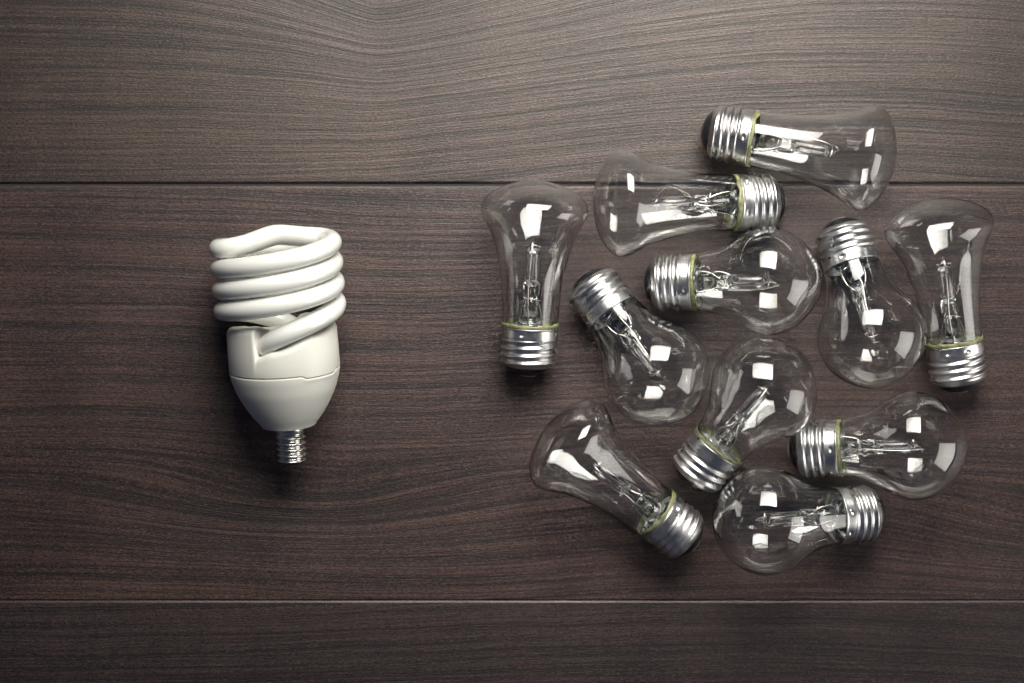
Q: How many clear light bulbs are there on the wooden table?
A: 11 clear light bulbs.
